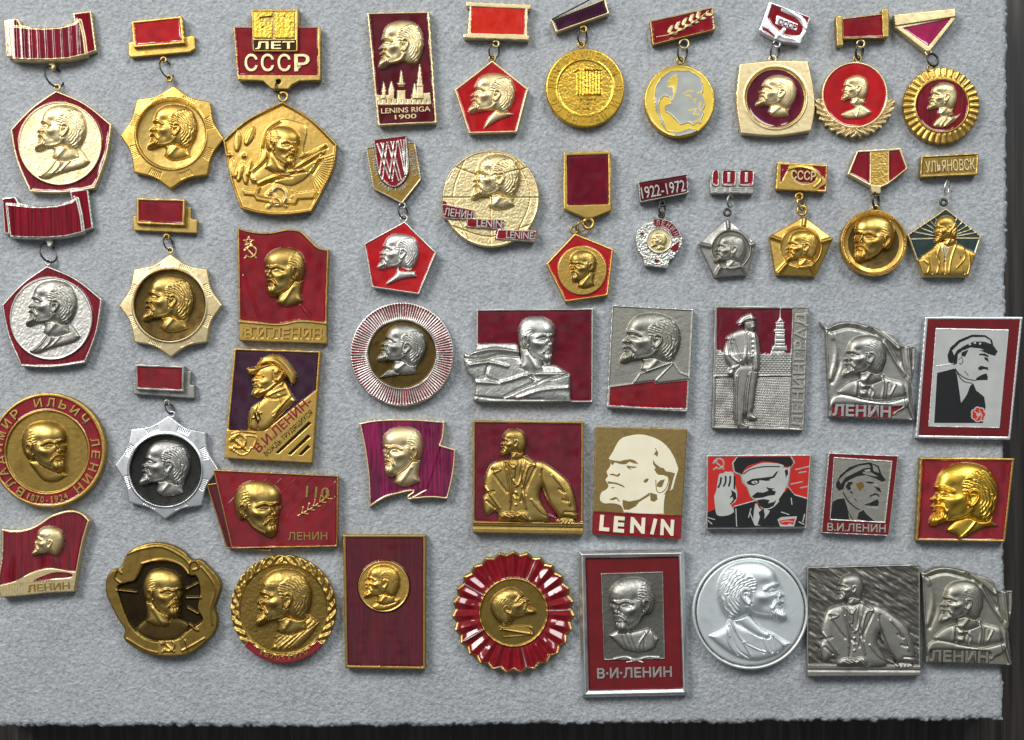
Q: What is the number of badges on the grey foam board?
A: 46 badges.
